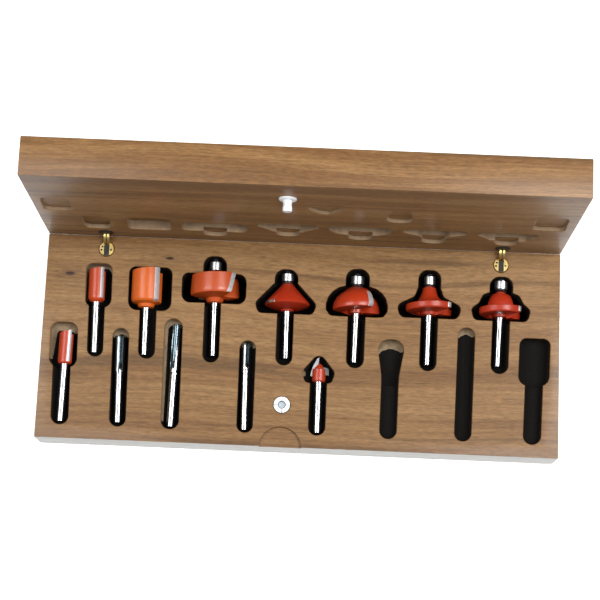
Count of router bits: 12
